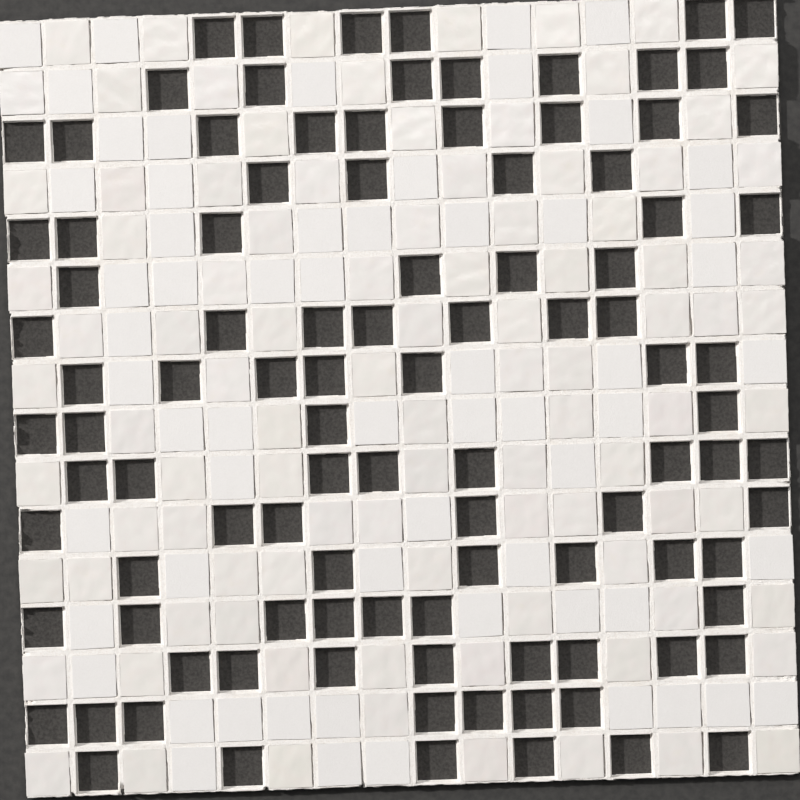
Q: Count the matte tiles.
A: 60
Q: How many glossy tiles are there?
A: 95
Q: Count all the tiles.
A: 155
